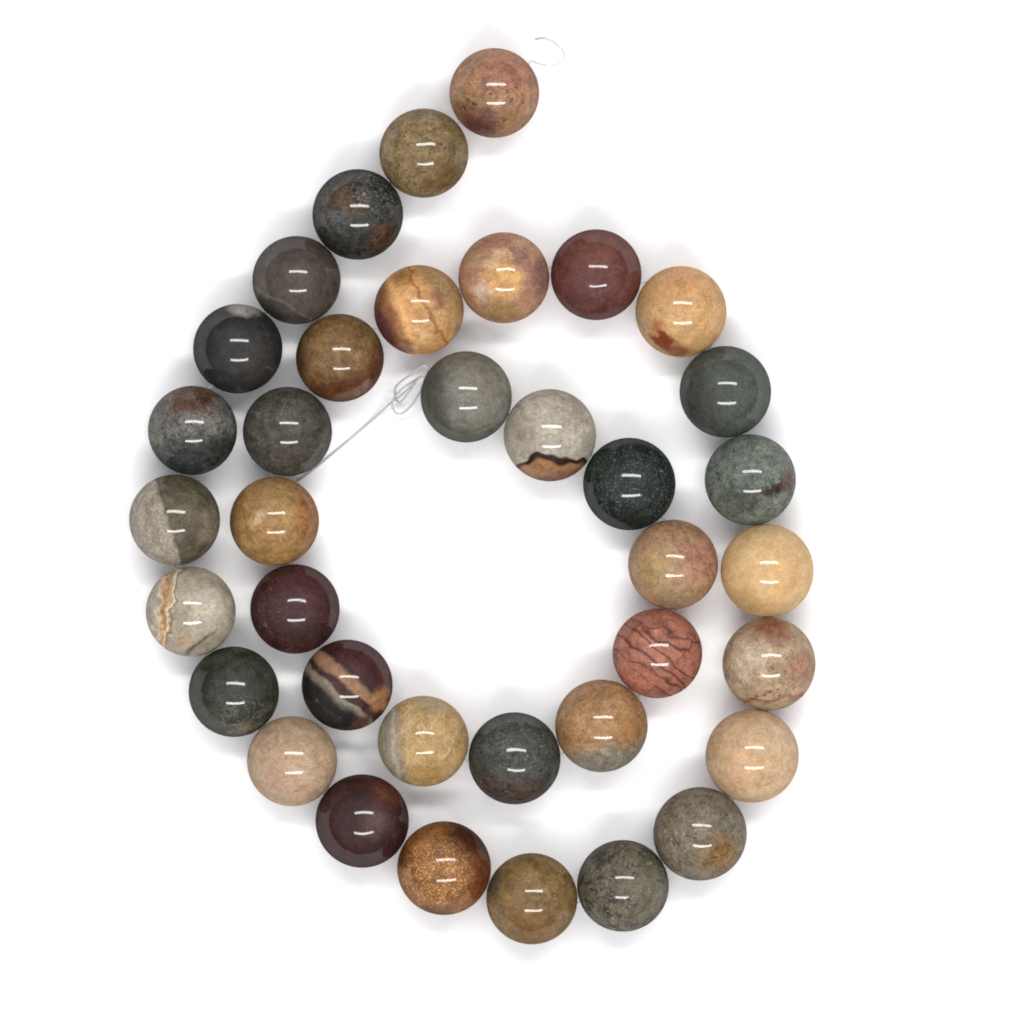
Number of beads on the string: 37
